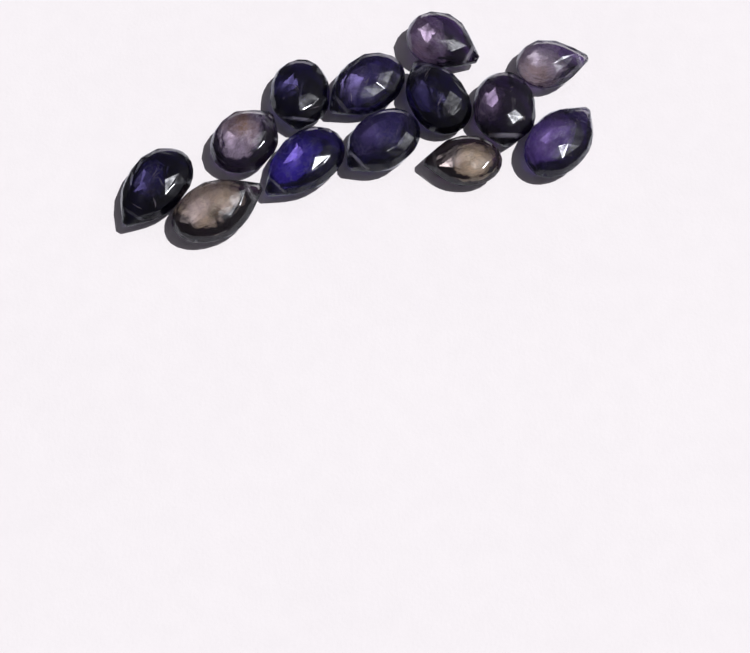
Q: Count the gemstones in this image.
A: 13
